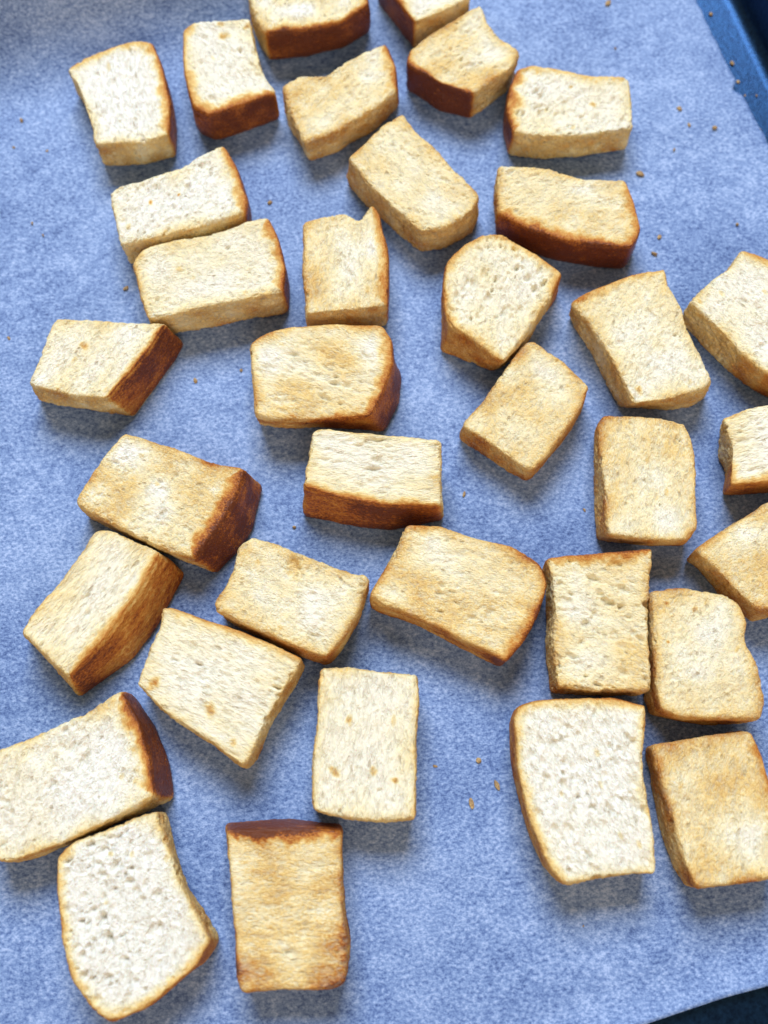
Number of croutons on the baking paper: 35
